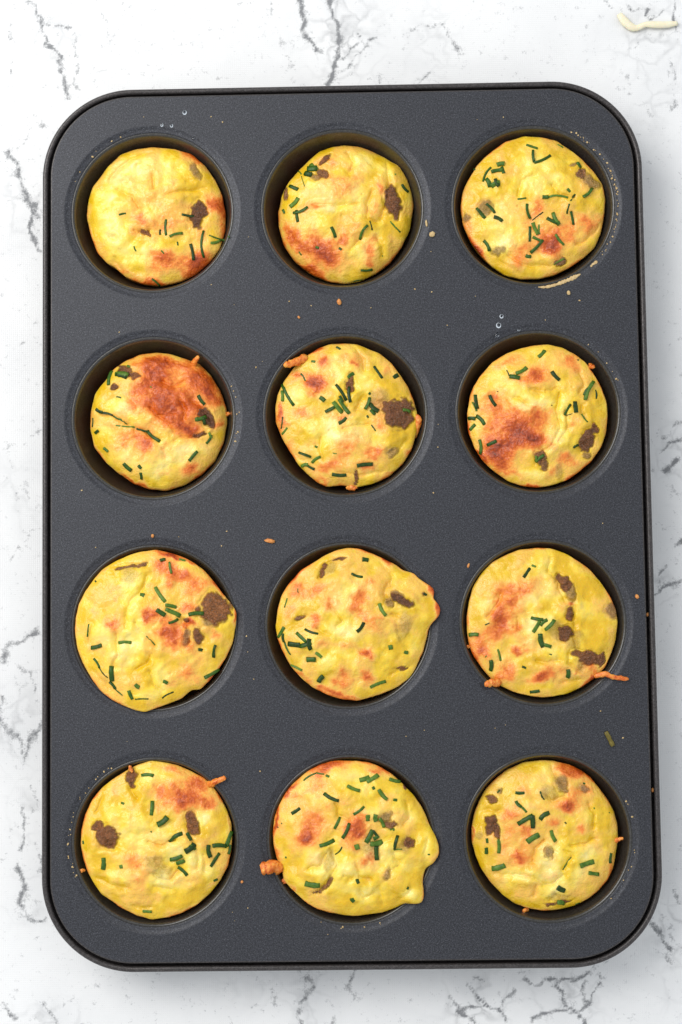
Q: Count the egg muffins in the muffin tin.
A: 12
